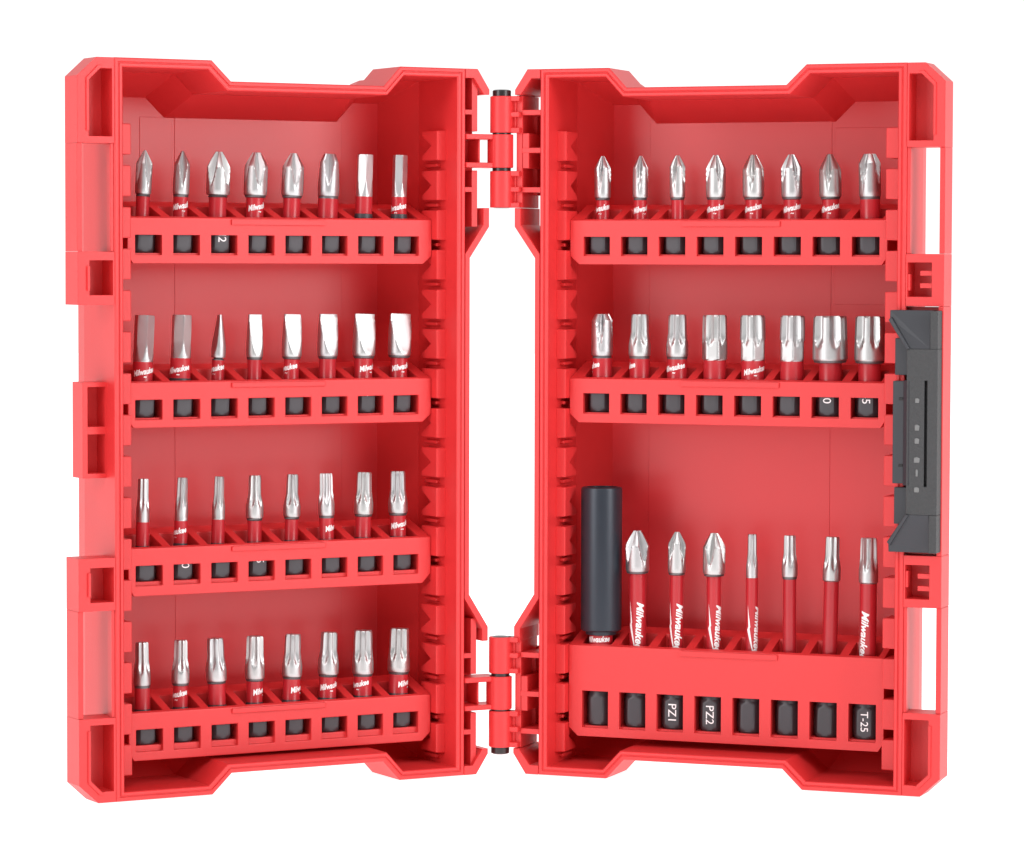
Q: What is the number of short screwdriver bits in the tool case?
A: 48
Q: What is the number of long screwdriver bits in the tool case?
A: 7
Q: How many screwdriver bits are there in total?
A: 55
